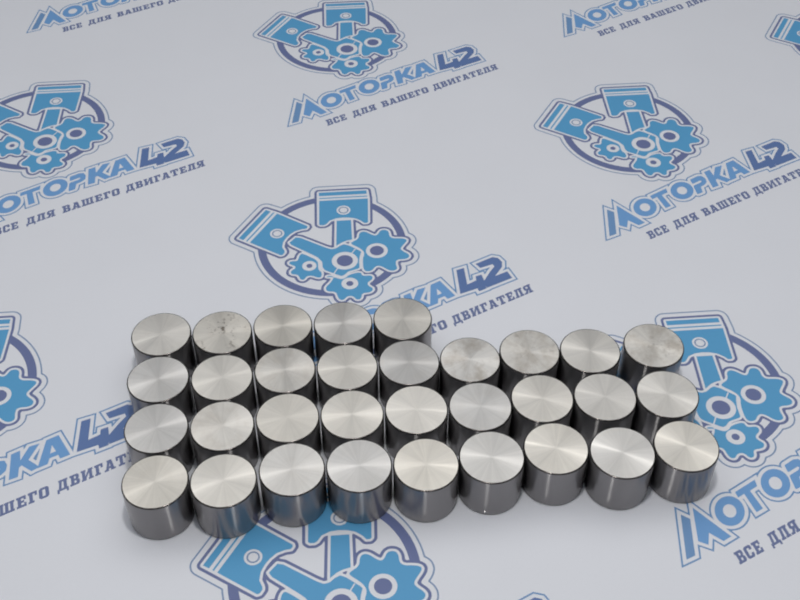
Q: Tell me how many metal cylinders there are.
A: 32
